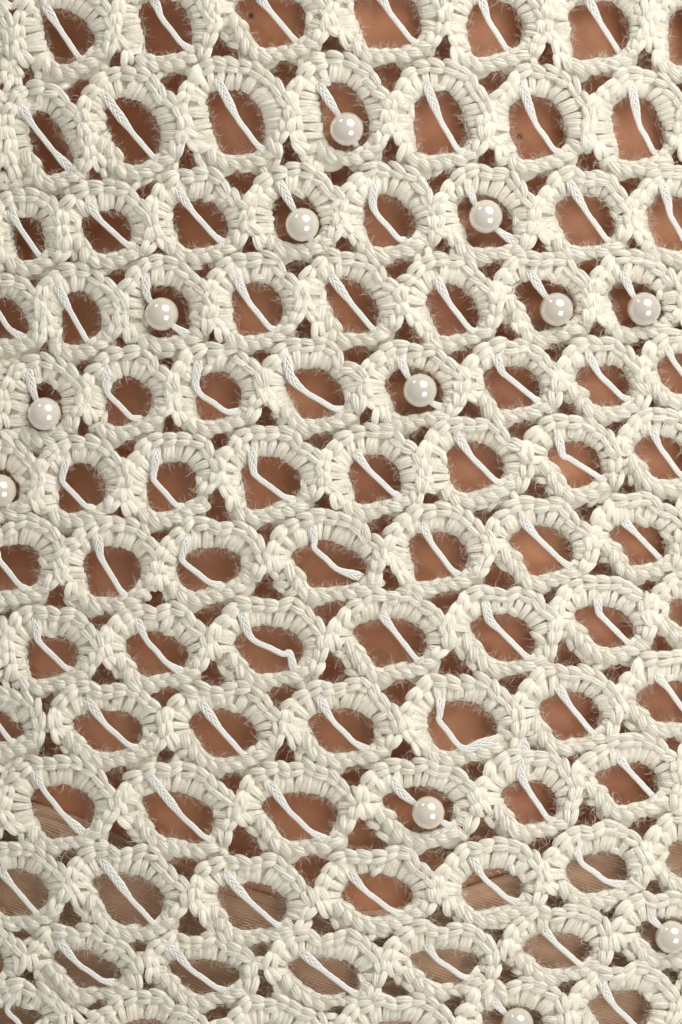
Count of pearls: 12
